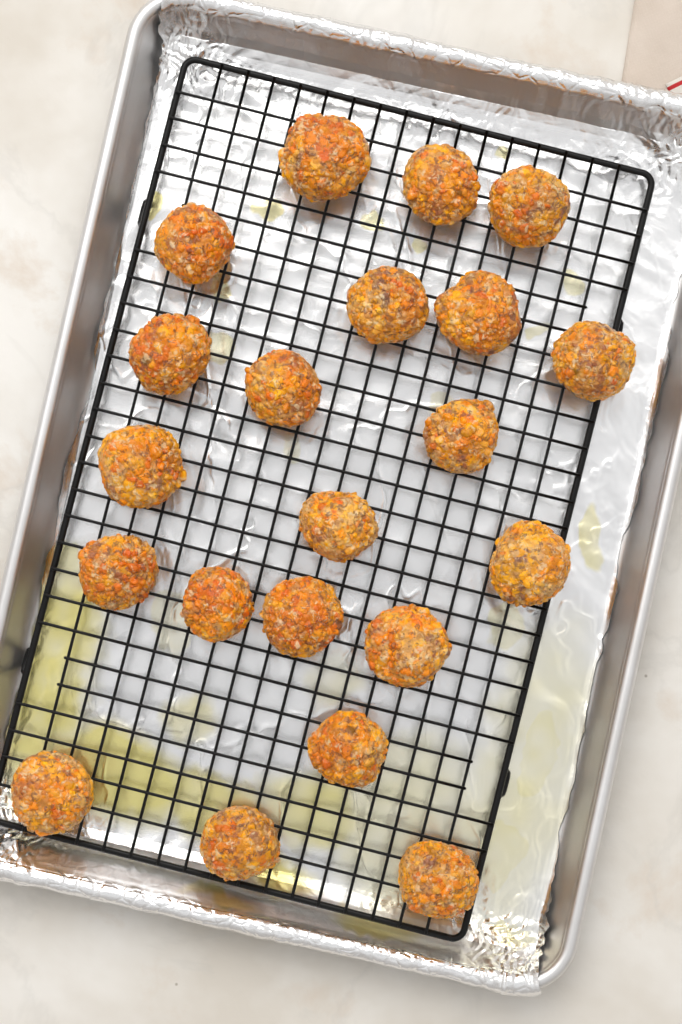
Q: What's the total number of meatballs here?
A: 21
